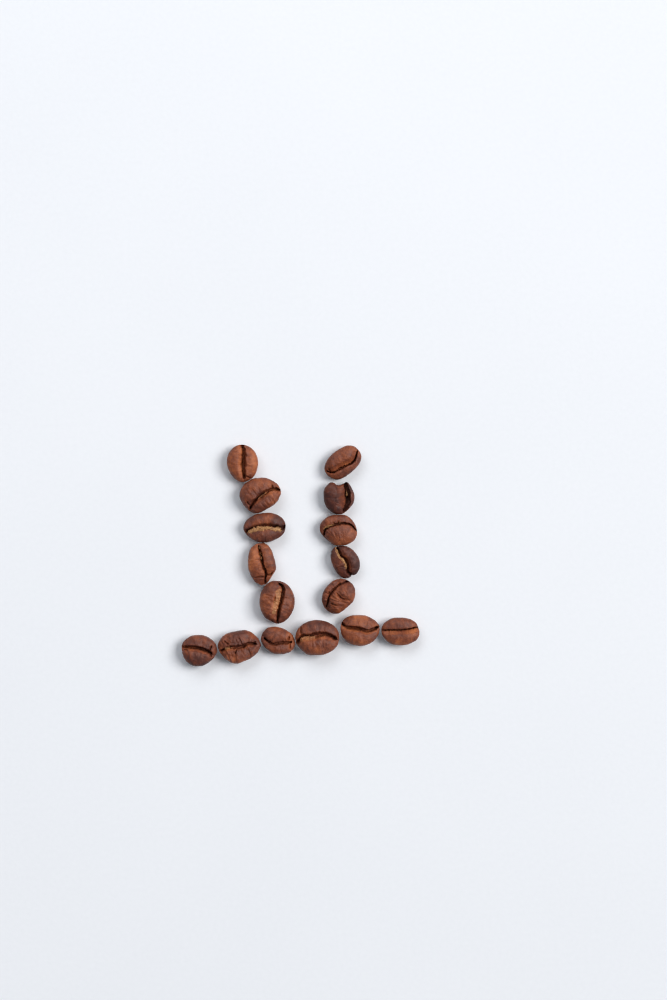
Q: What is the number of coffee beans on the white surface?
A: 16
